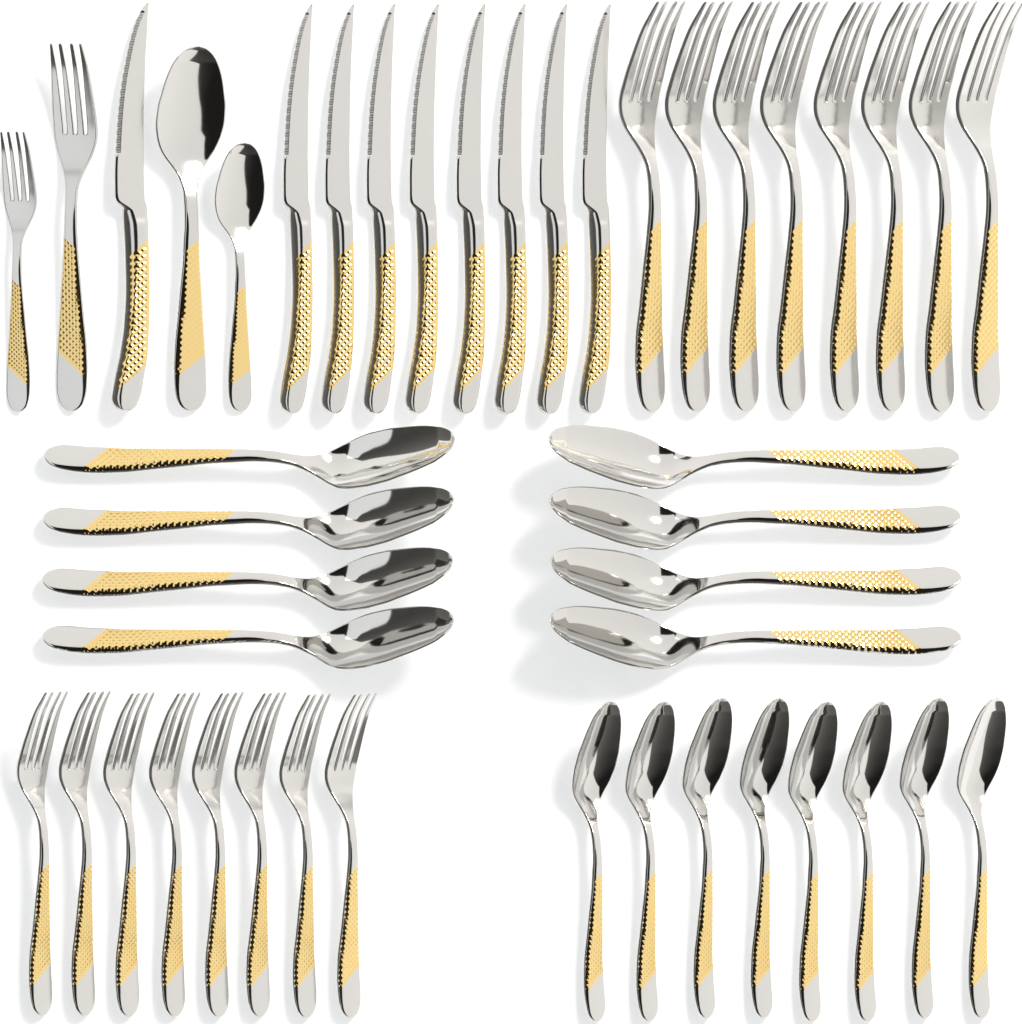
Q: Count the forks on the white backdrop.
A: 18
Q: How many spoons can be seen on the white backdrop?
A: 18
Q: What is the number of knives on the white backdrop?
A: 9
